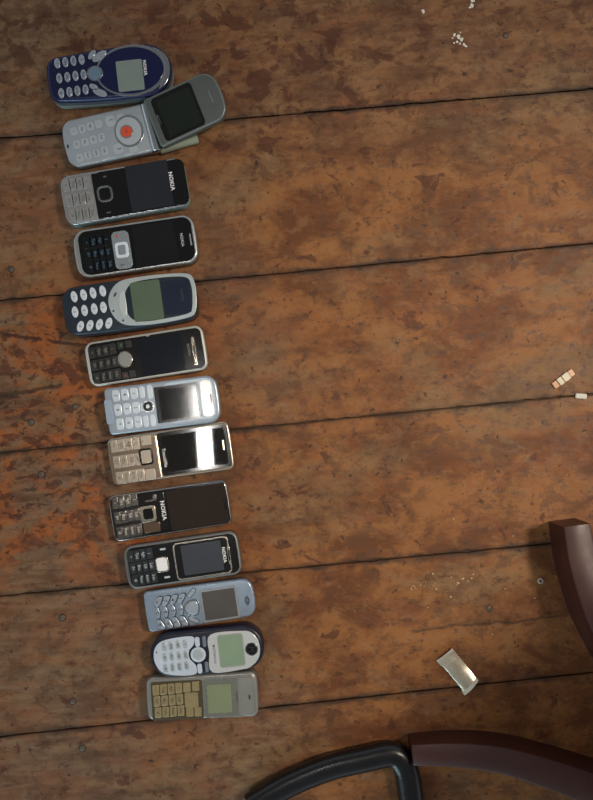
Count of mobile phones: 13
